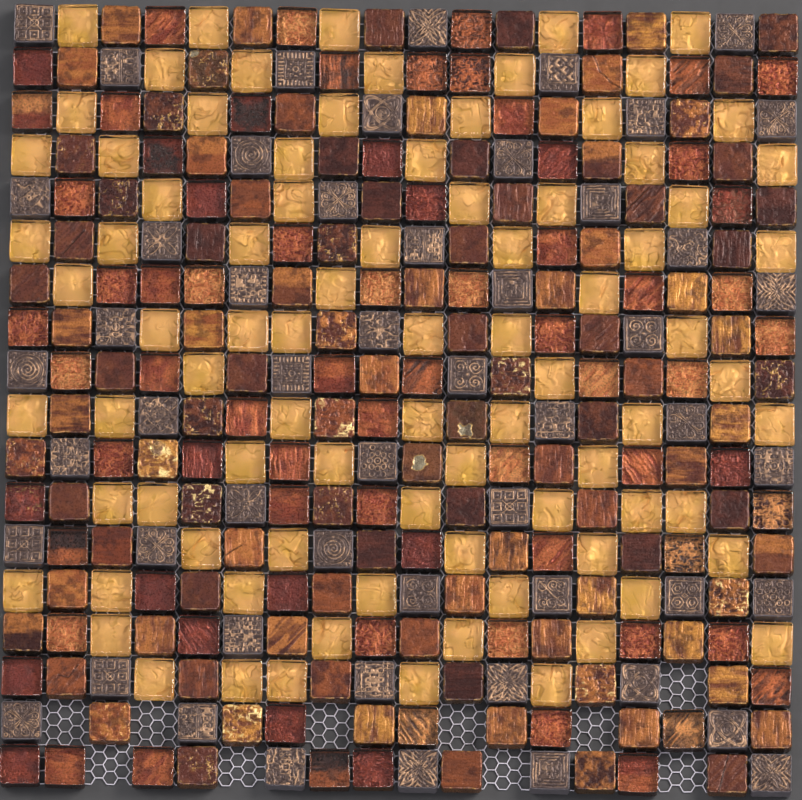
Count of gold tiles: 84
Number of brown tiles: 177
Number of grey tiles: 53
